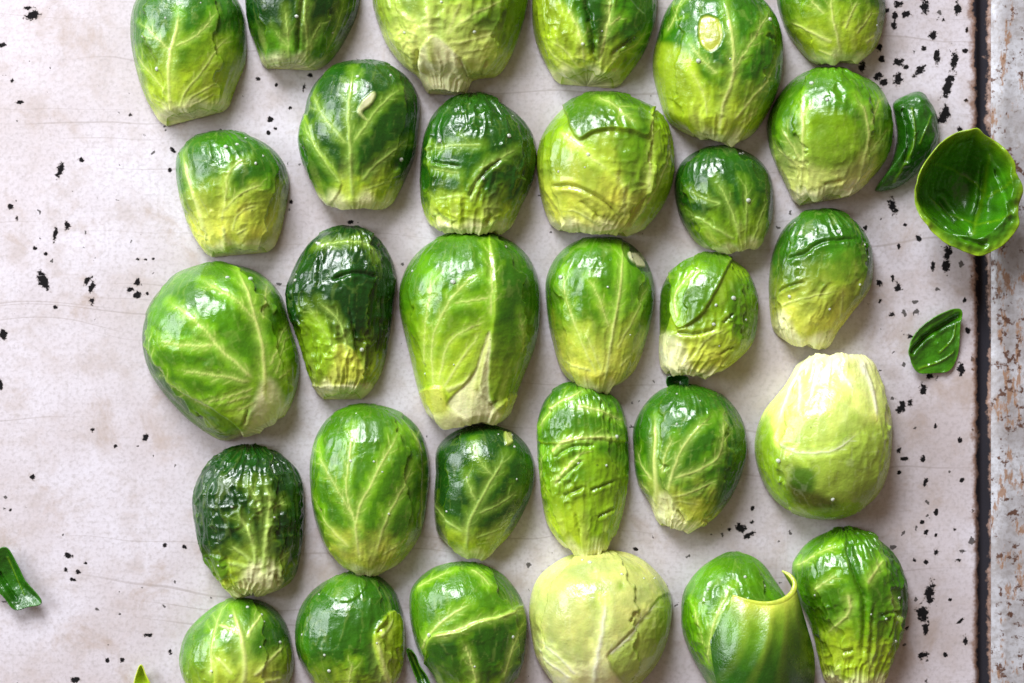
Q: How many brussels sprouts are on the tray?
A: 30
